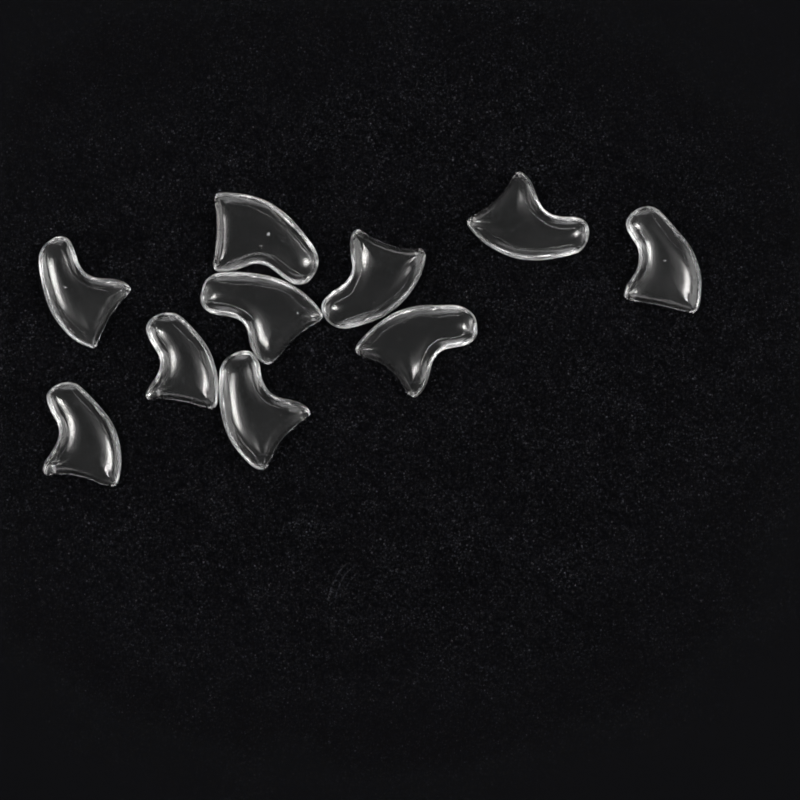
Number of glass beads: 10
